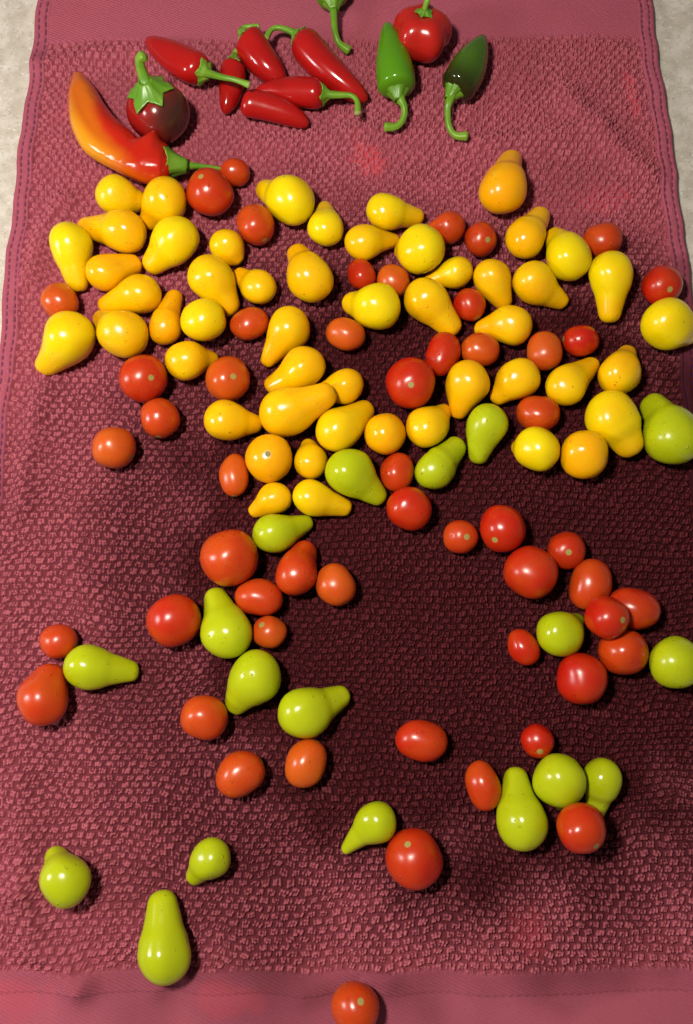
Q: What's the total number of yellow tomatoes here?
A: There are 51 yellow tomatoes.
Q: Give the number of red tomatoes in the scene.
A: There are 53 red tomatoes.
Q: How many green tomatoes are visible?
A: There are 18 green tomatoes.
